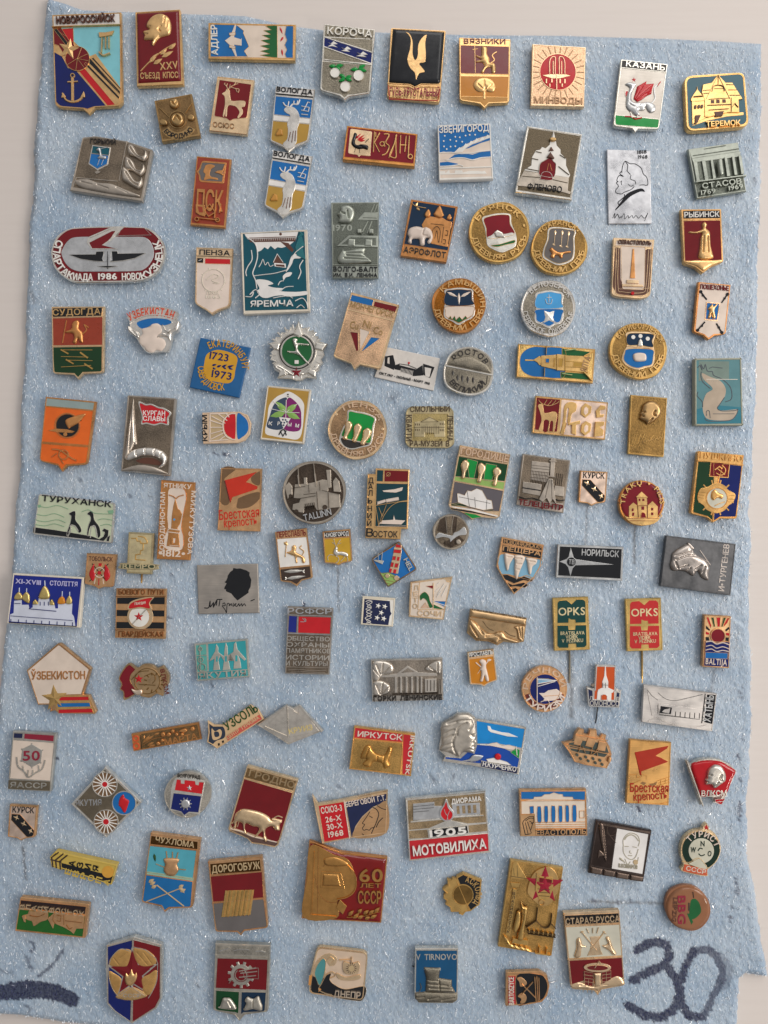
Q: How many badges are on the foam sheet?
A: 119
